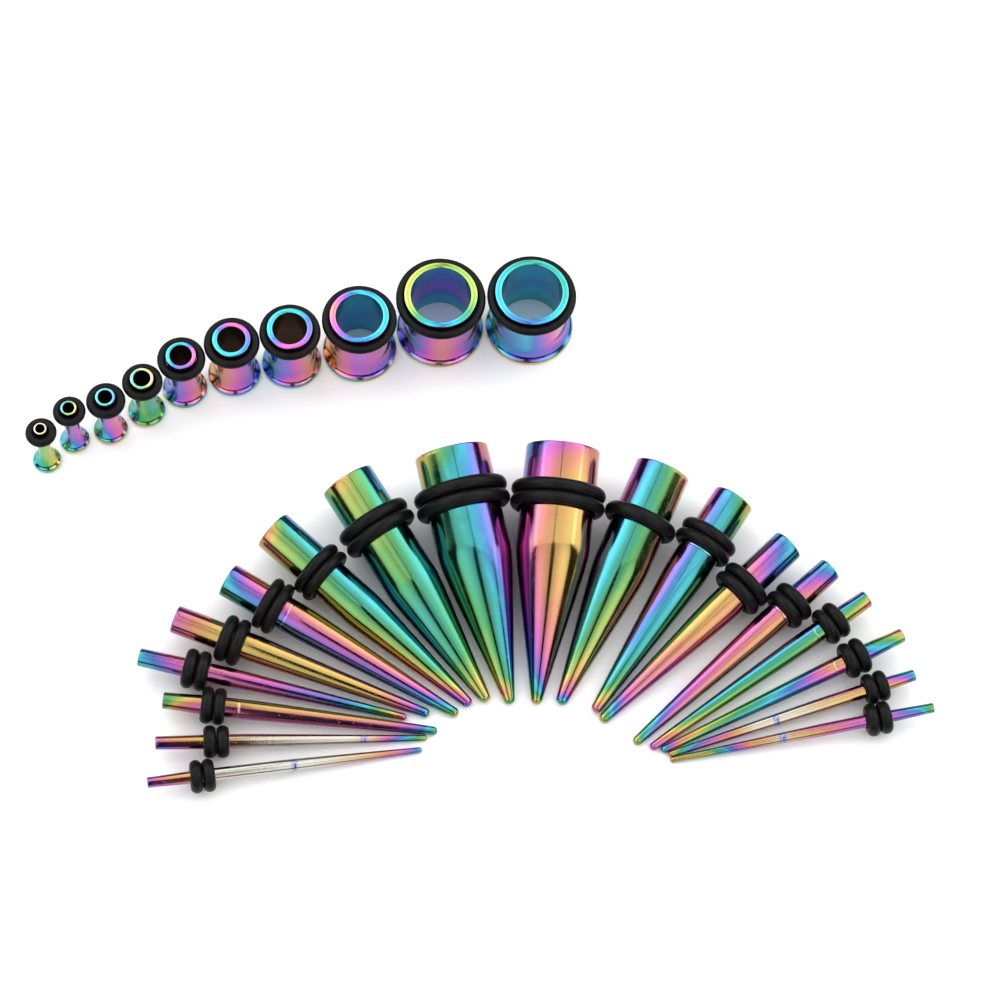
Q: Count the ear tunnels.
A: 10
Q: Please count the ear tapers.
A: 18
